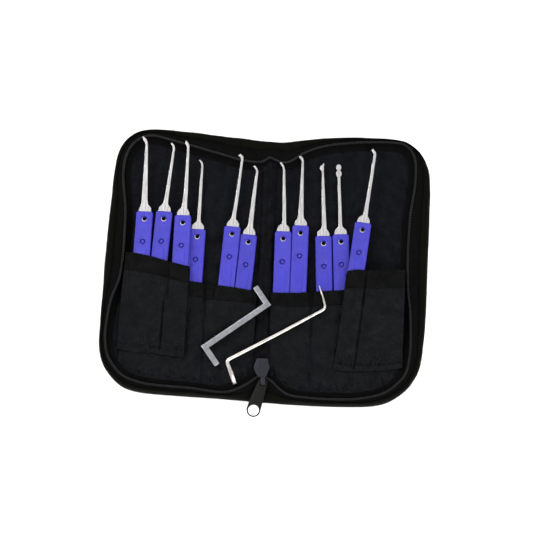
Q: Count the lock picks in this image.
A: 11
